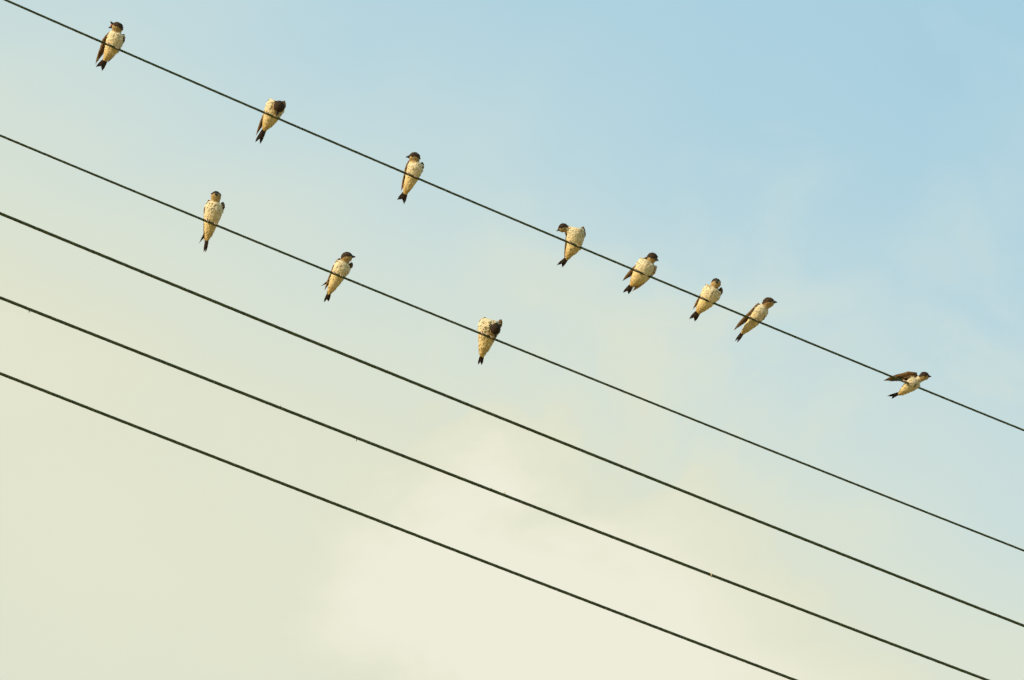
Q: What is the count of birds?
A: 11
